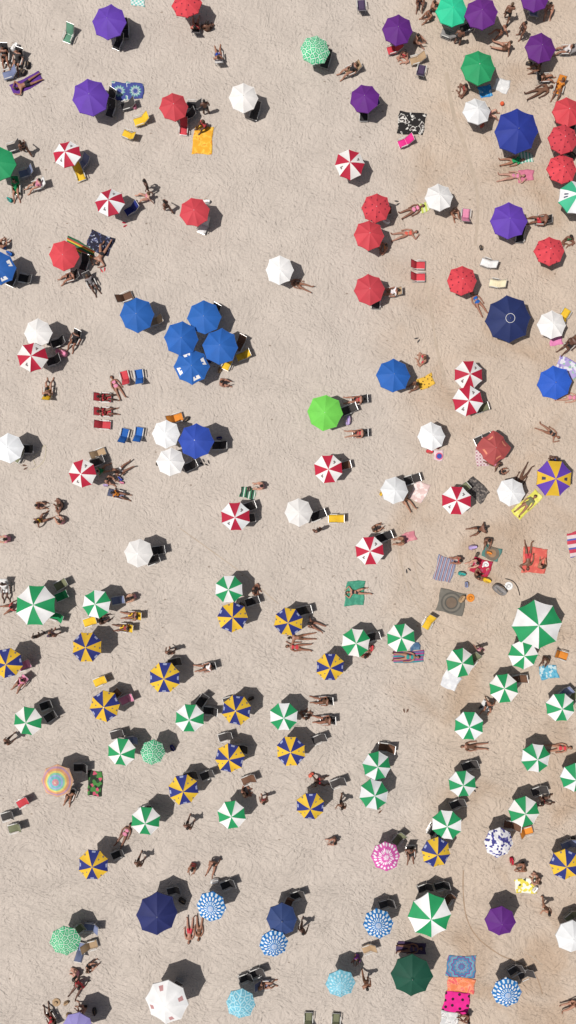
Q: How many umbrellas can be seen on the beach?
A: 122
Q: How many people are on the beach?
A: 144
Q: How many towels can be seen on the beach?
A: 42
